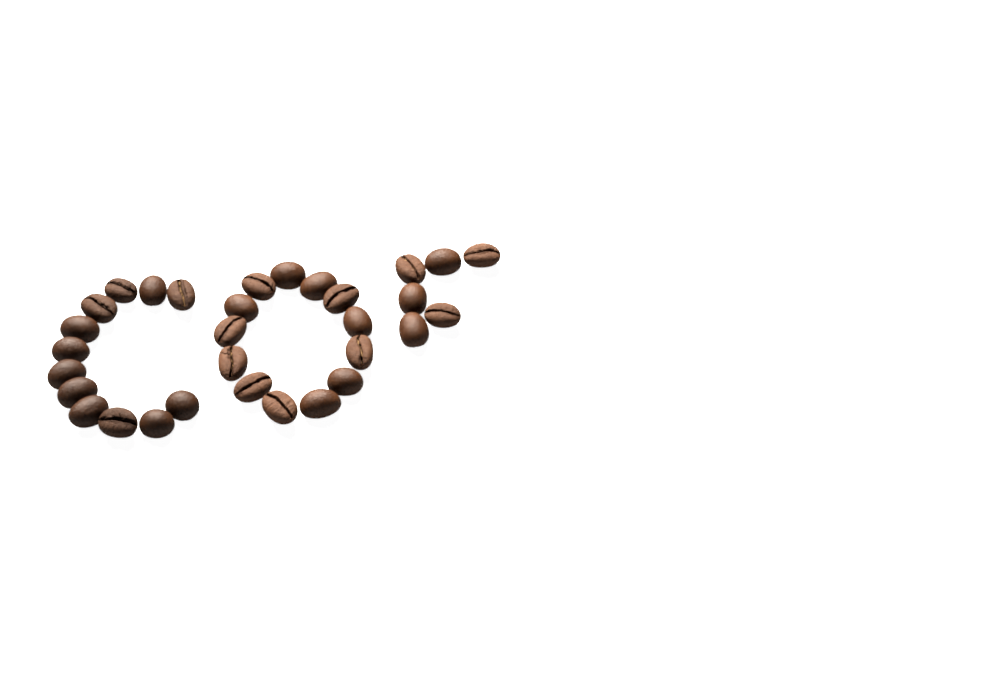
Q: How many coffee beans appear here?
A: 31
